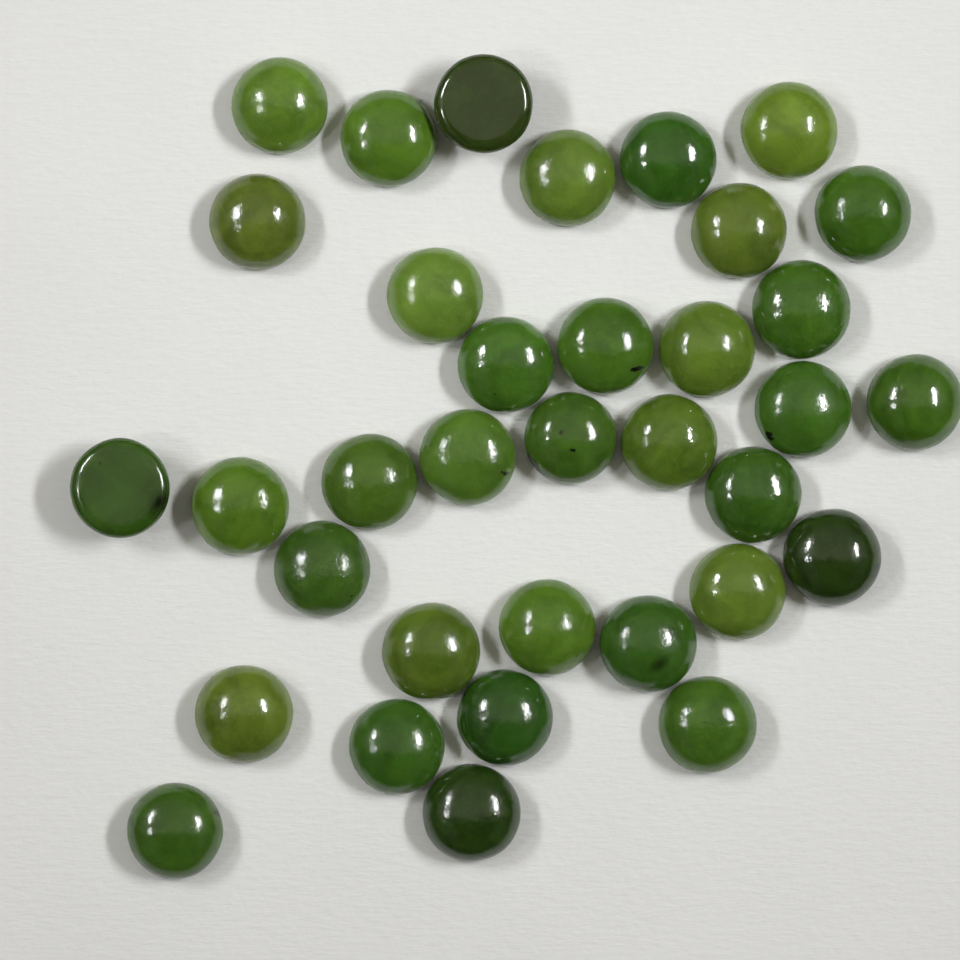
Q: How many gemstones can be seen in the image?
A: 35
